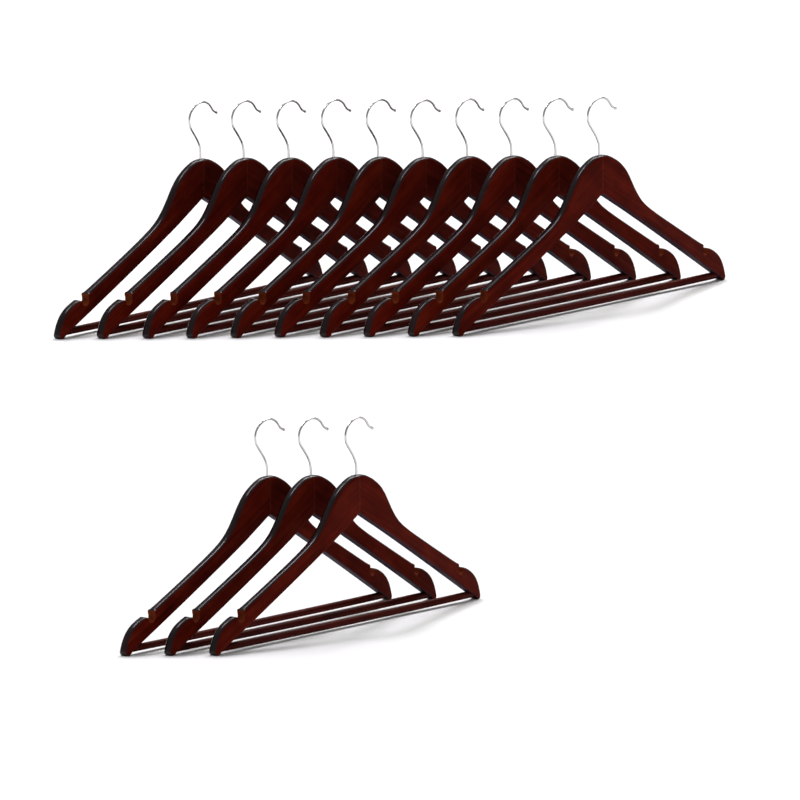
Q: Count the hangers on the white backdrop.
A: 13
